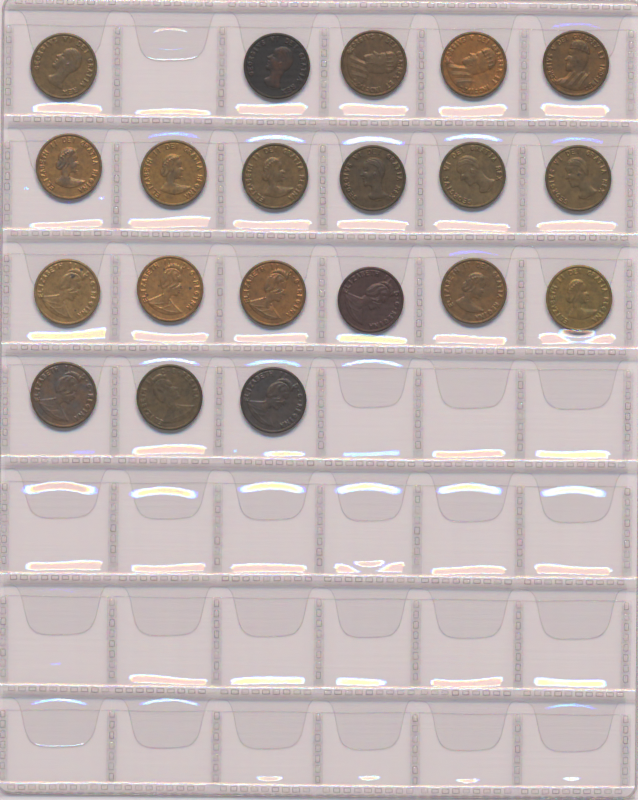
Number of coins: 20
